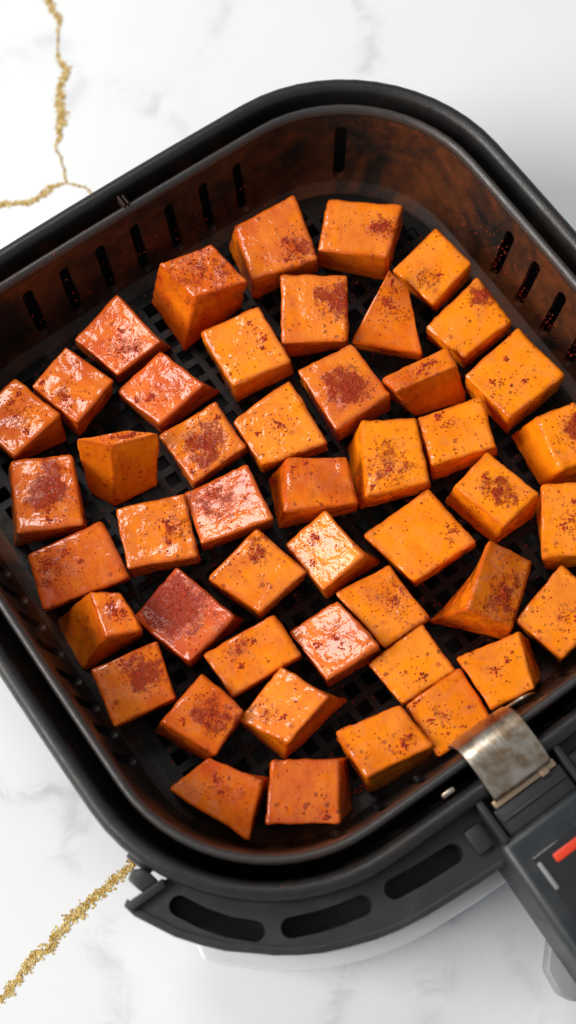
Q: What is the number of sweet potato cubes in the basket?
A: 47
